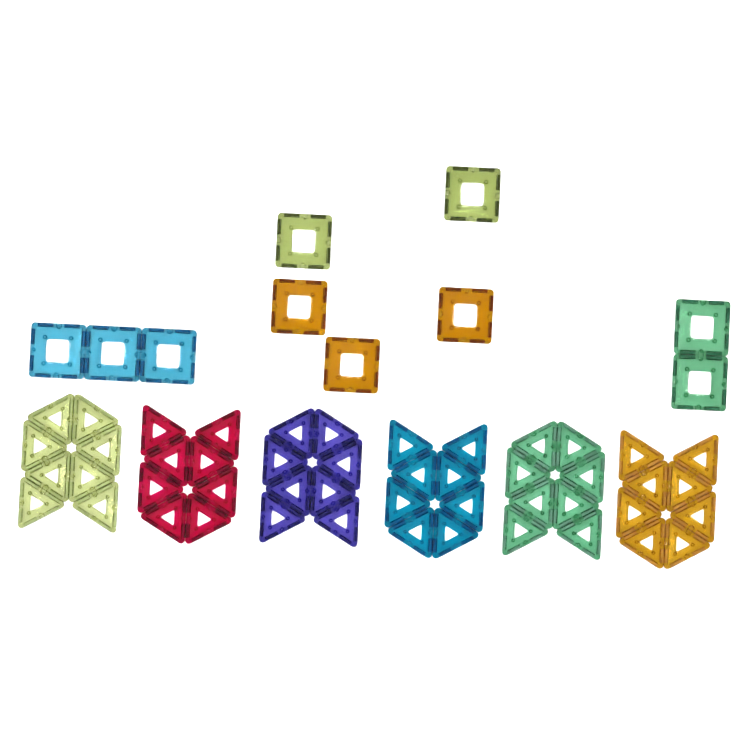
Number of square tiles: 10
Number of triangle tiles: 48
